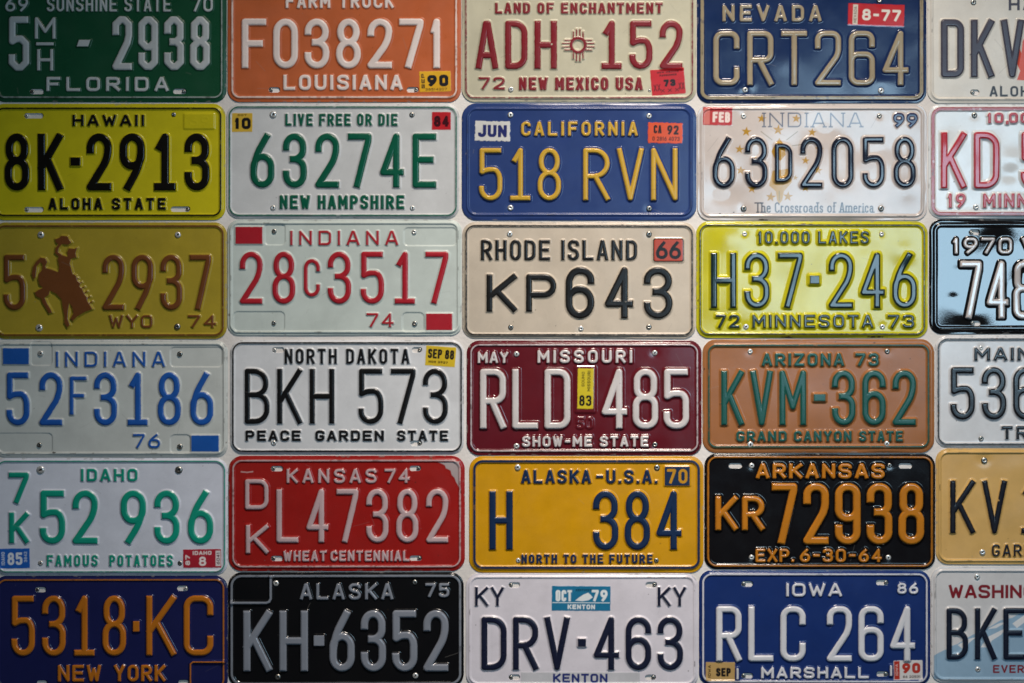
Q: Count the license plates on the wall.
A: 30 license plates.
